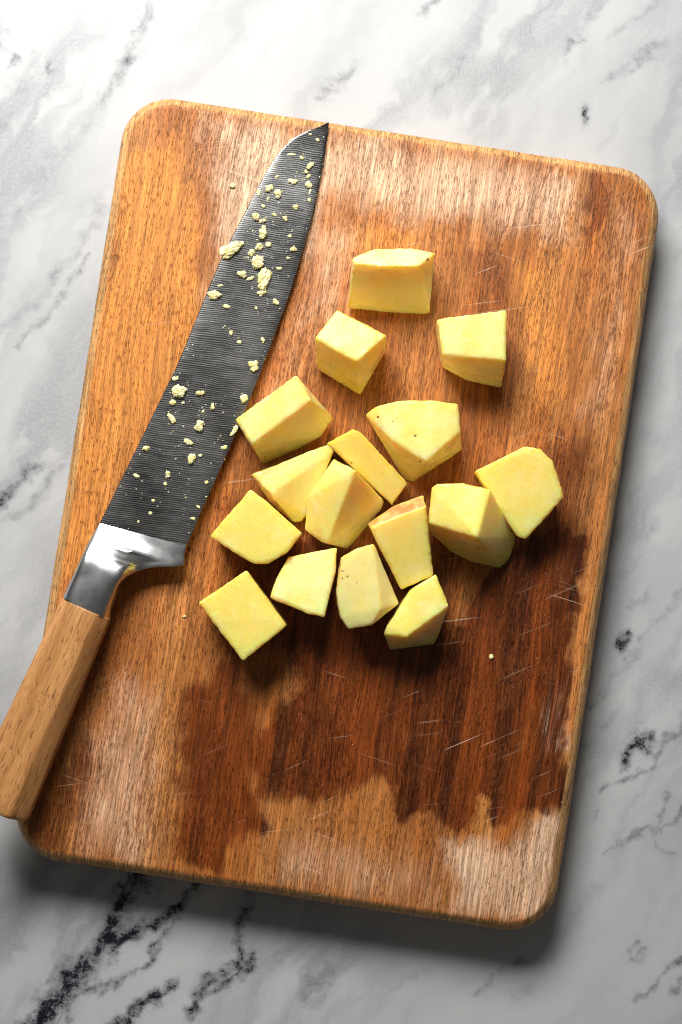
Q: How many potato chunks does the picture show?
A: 16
